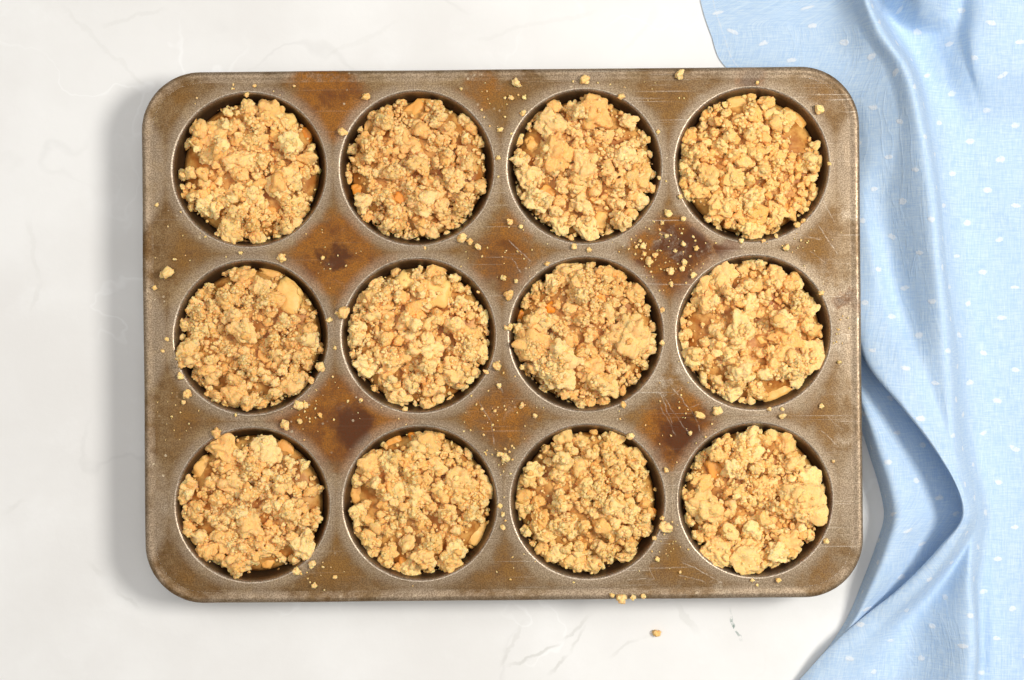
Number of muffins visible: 12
